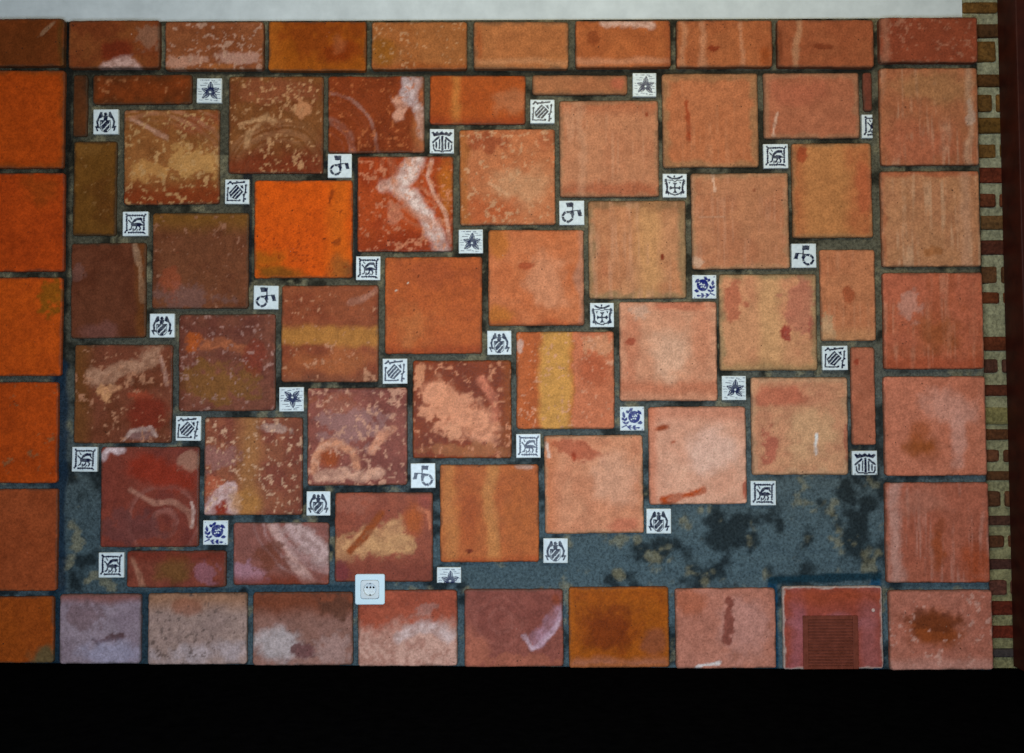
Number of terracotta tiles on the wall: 71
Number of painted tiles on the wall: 37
